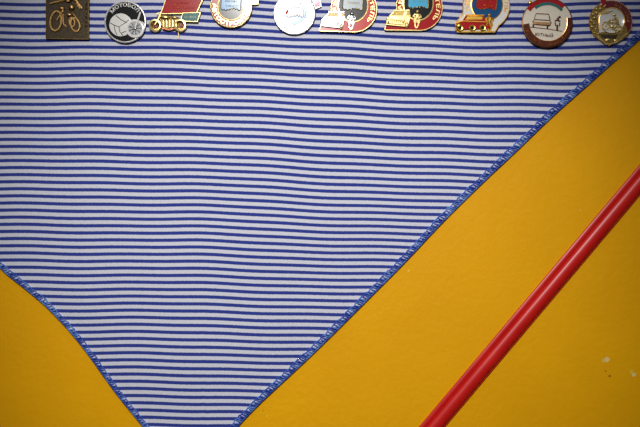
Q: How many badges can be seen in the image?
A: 10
